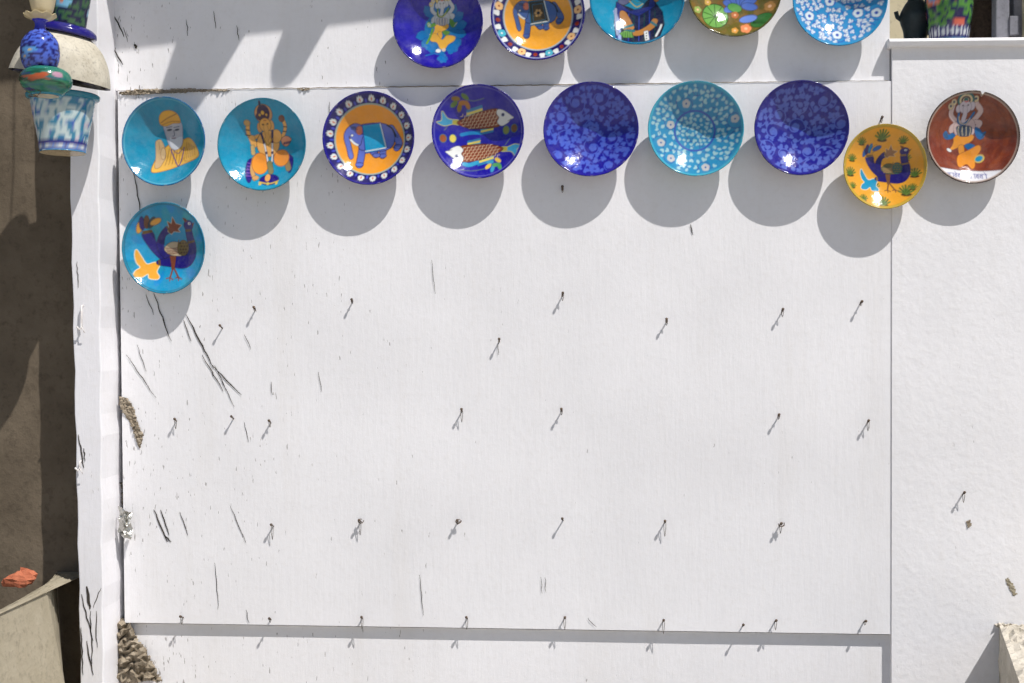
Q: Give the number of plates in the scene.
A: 15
